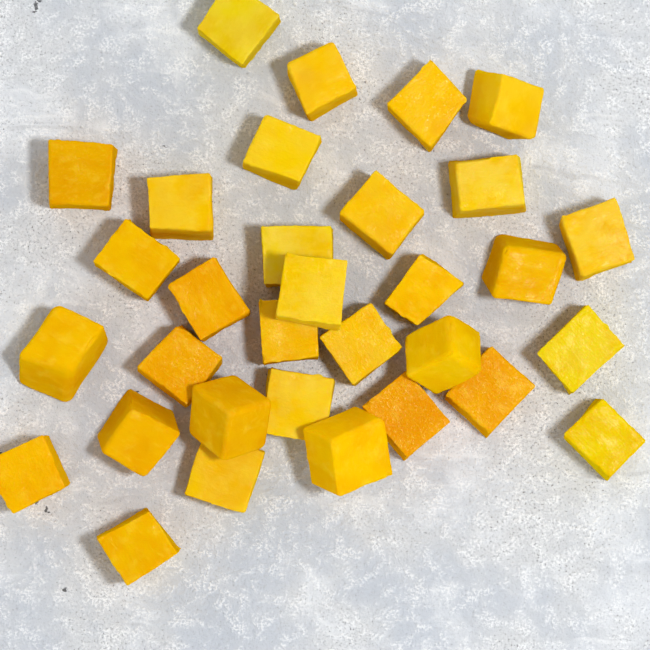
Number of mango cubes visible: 32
